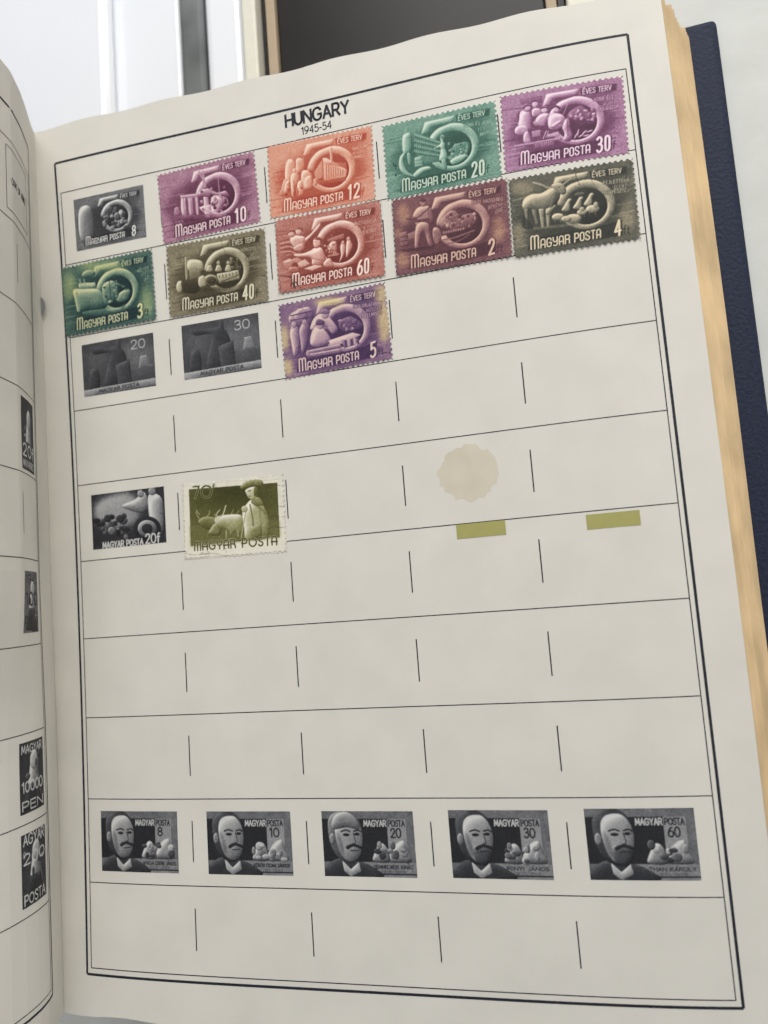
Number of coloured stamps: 11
